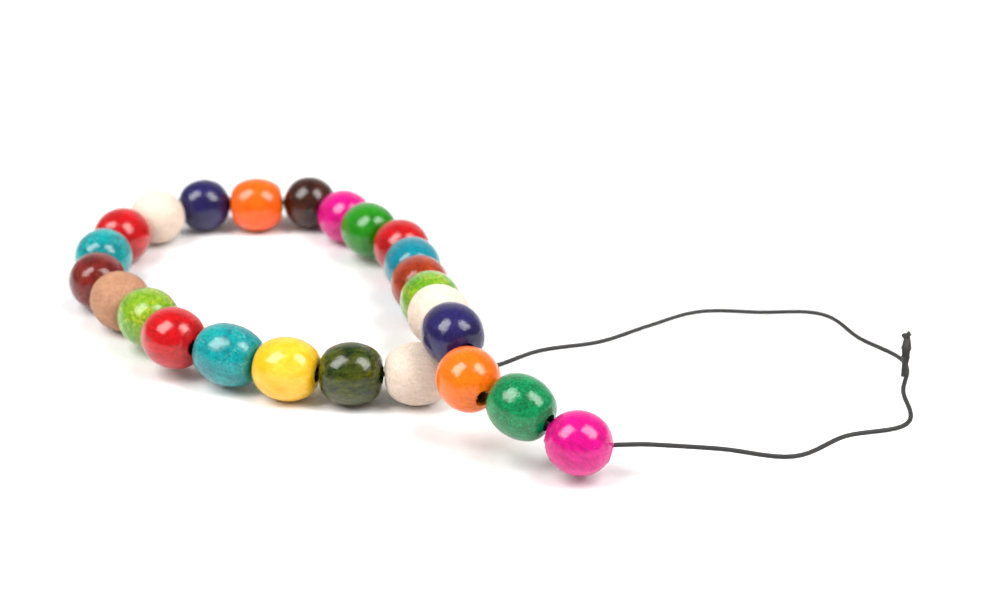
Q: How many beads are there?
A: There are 25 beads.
